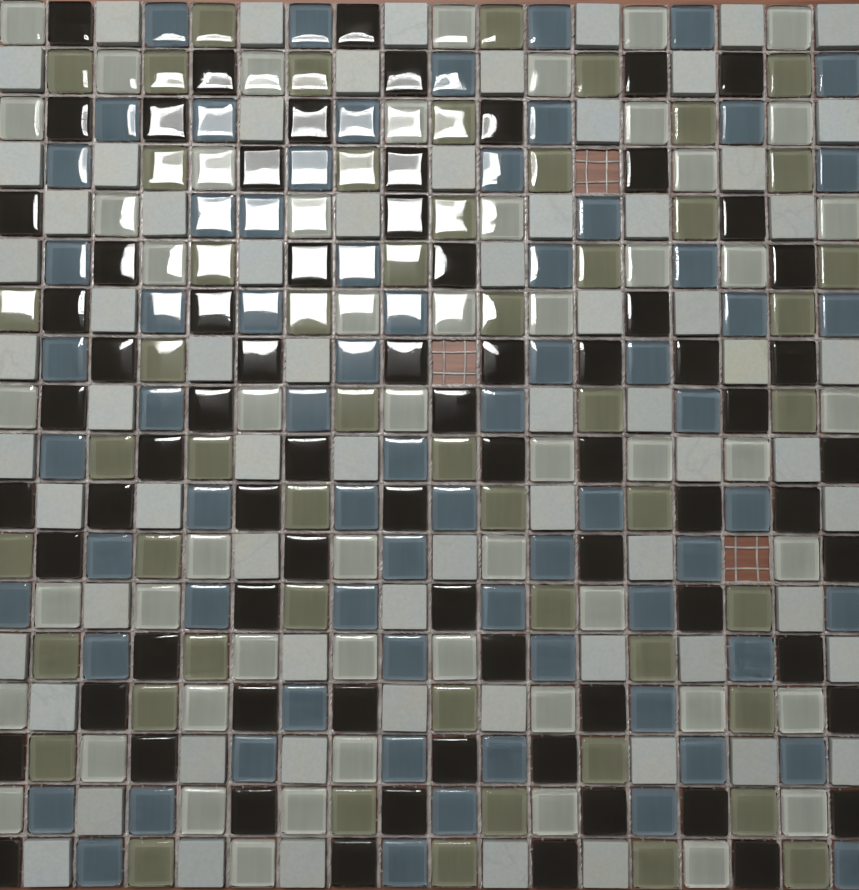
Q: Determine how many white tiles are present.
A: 125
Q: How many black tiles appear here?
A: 73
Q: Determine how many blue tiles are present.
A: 70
